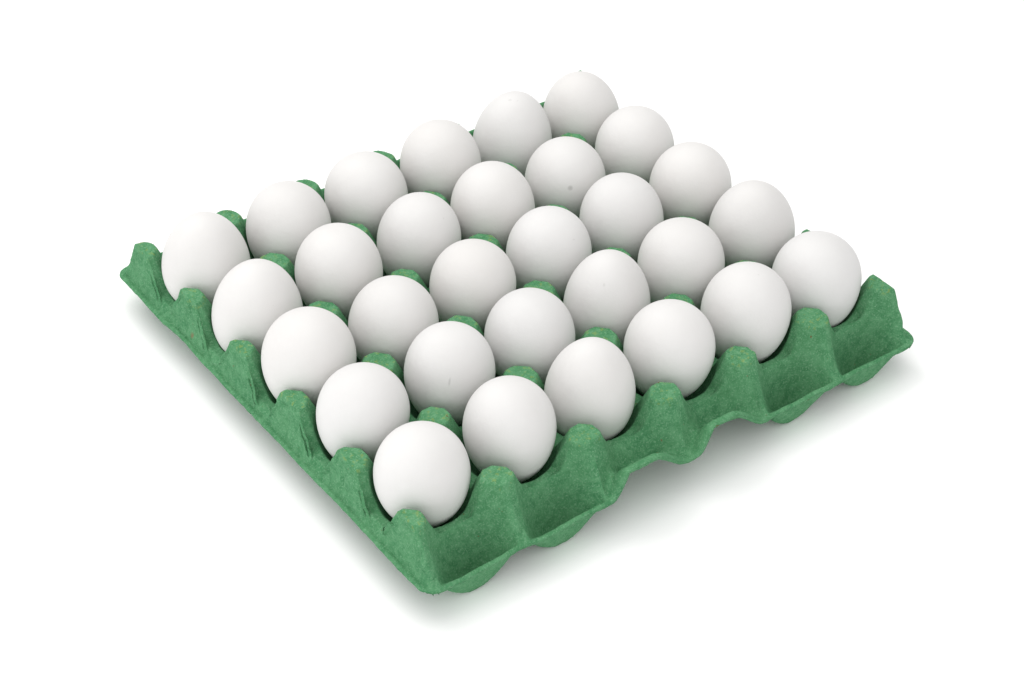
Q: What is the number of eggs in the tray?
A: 30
